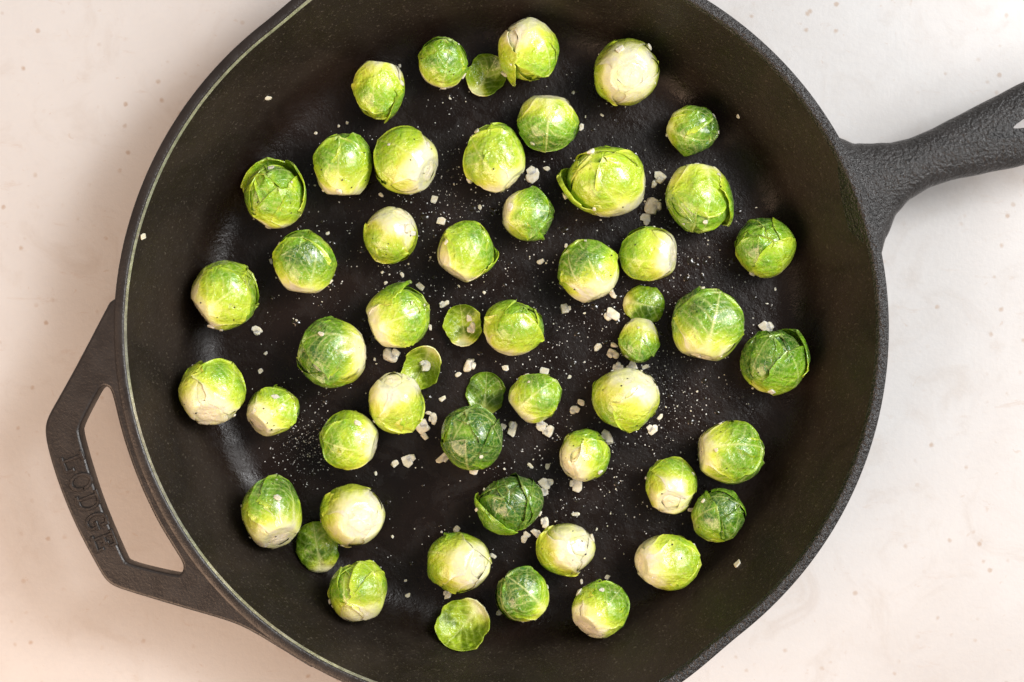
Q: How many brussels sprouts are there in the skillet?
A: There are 46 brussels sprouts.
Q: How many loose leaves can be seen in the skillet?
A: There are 7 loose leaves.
